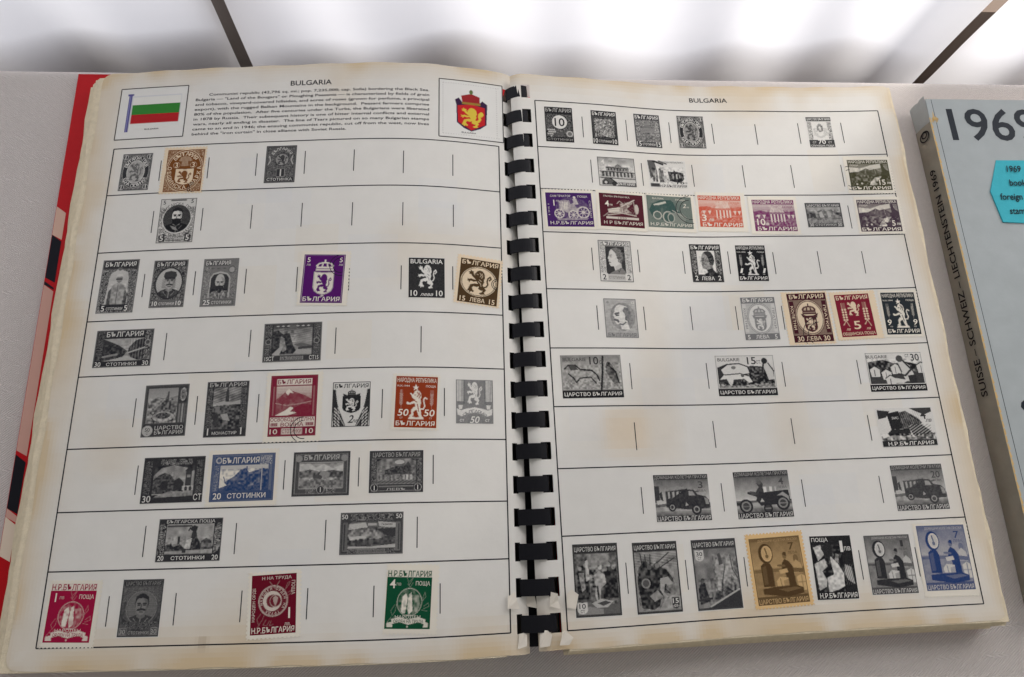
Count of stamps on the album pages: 65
